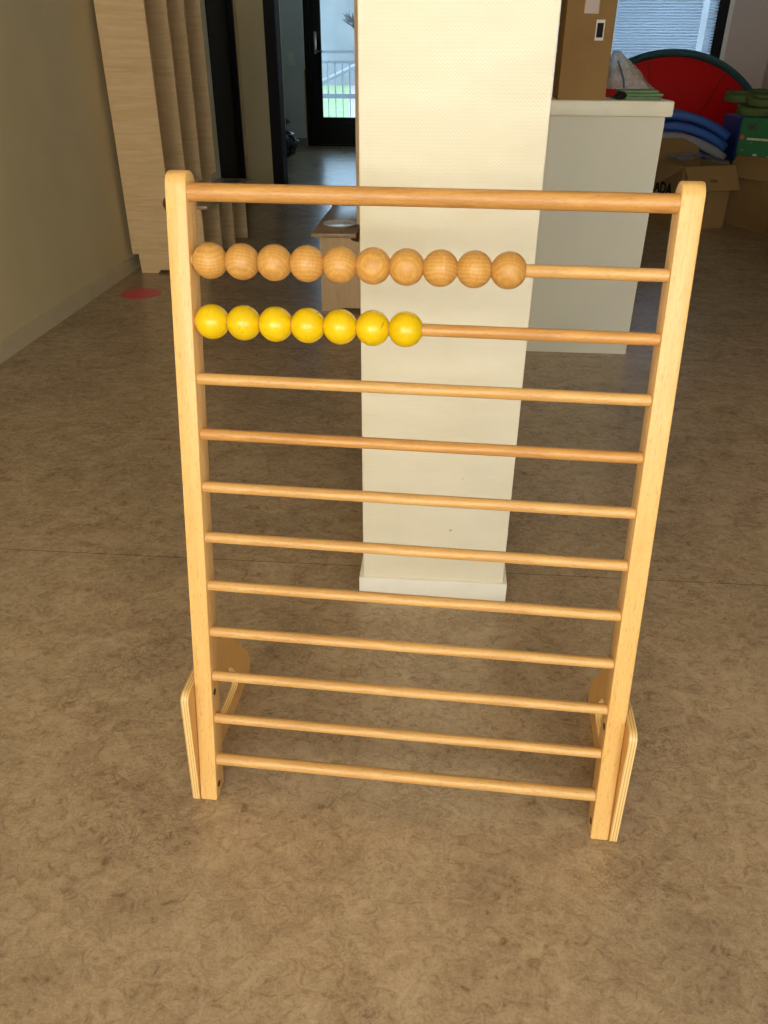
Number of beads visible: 17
